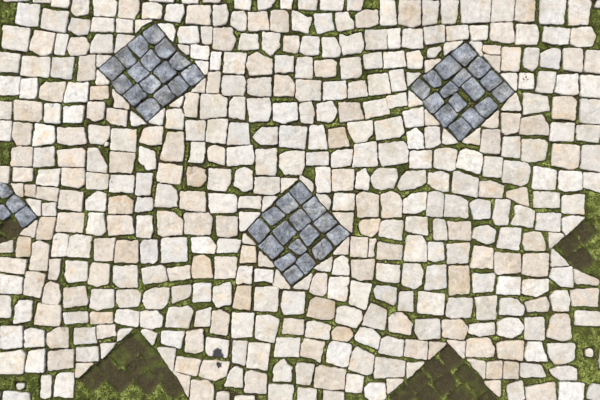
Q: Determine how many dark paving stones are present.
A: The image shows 52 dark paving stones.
